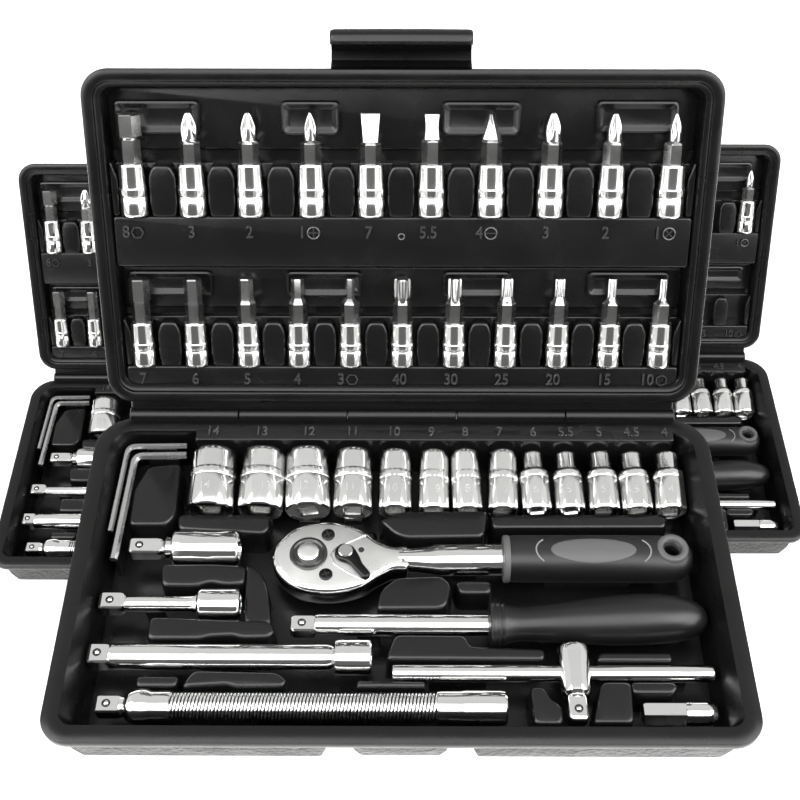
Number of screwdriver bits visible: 26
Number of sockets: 18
